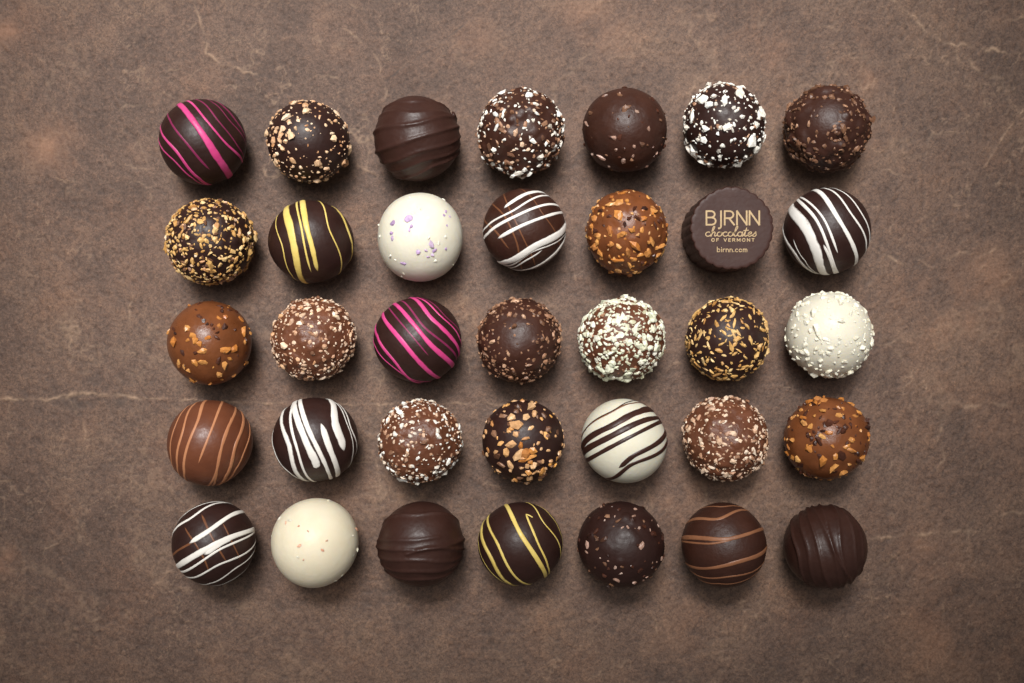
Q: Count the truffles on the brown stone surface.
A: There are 34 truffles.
